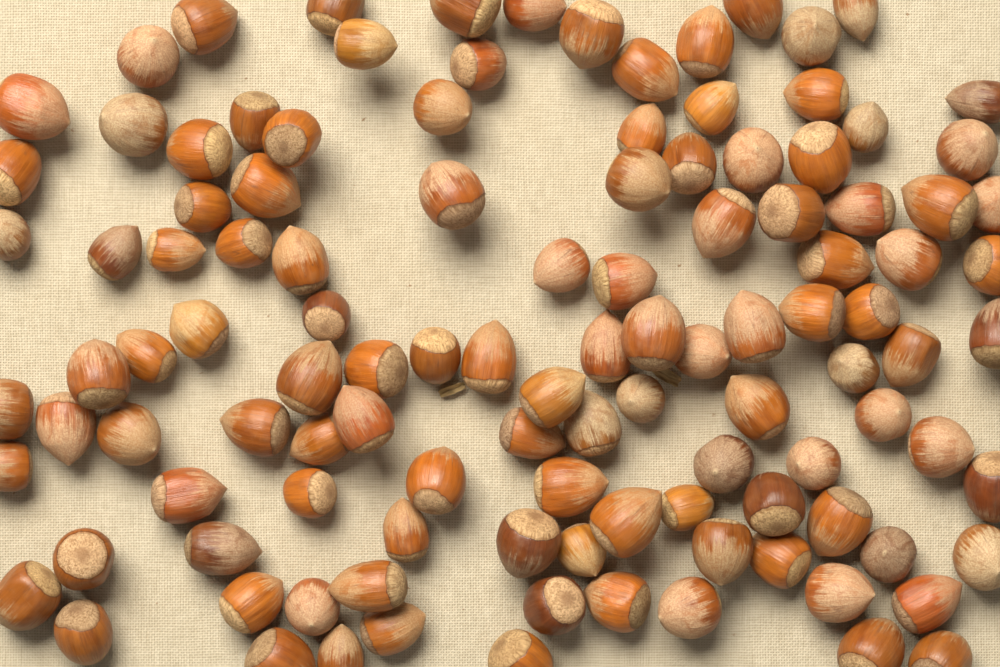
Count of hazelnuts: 115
